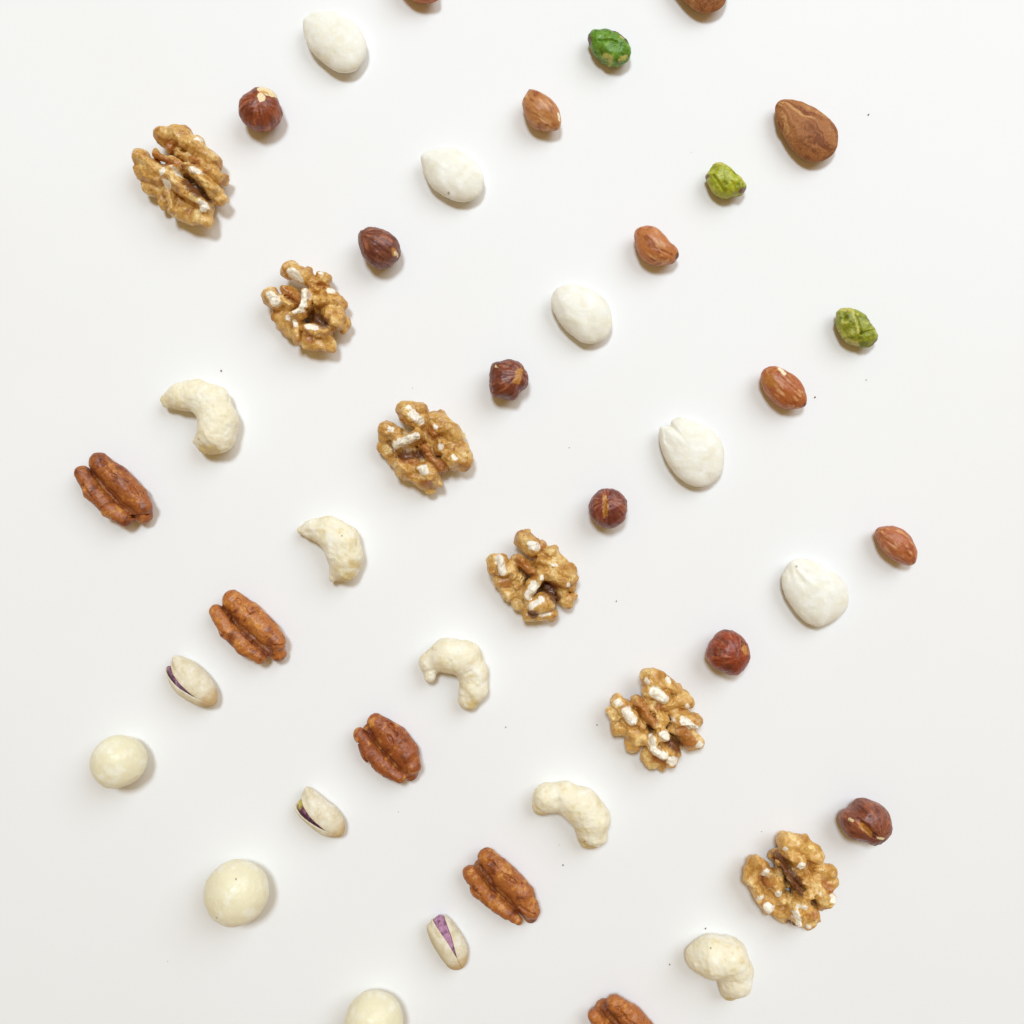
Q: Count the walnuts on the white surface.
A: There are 6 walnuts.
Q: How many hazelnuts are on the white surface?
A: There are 6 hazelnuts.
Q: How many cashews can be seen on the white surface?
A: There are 5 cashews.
